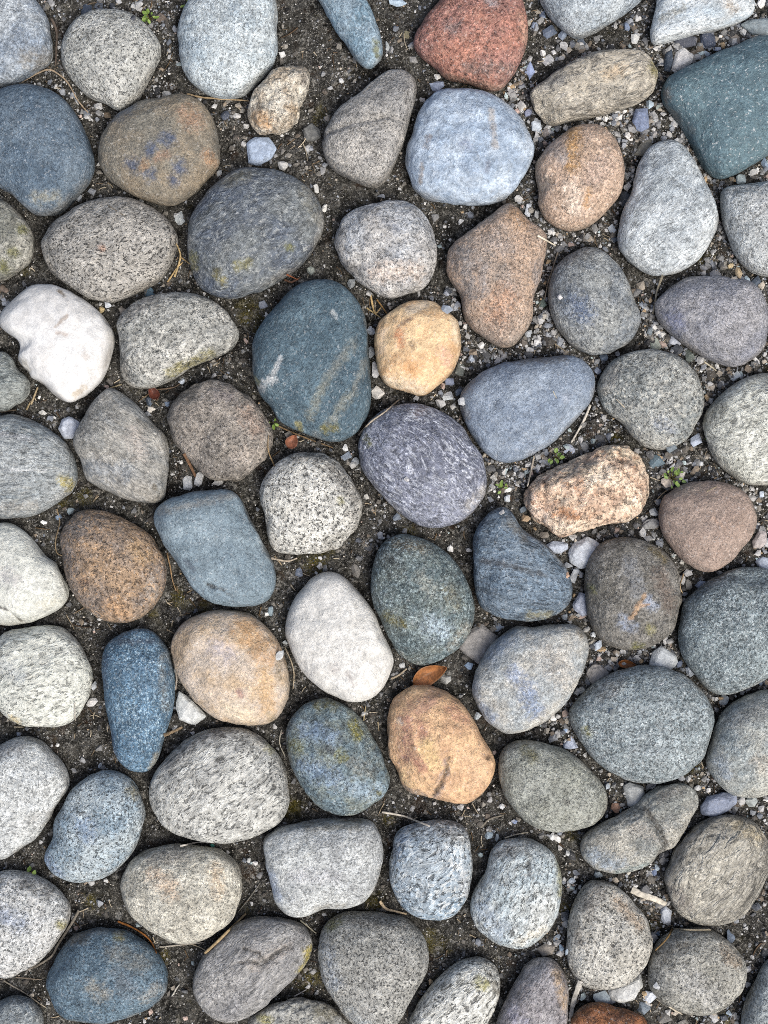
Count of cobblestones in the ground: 77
